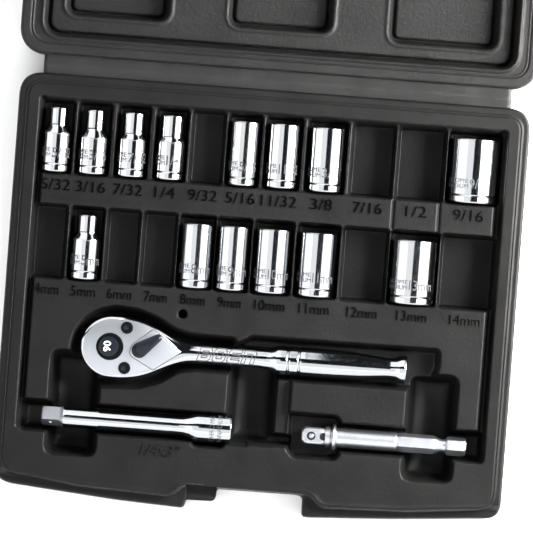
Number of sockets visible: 14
